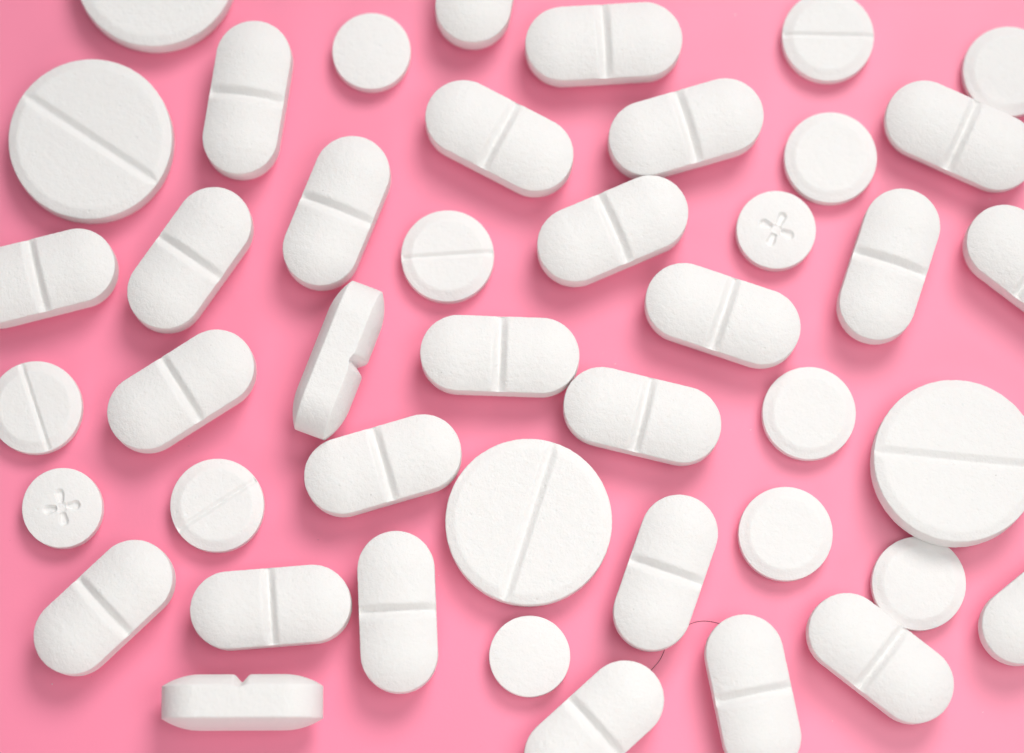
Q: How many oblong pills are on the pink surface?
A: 27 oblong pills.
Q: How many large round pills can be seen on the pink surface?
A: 4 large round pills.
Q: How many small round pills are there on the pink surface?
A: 13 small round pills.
